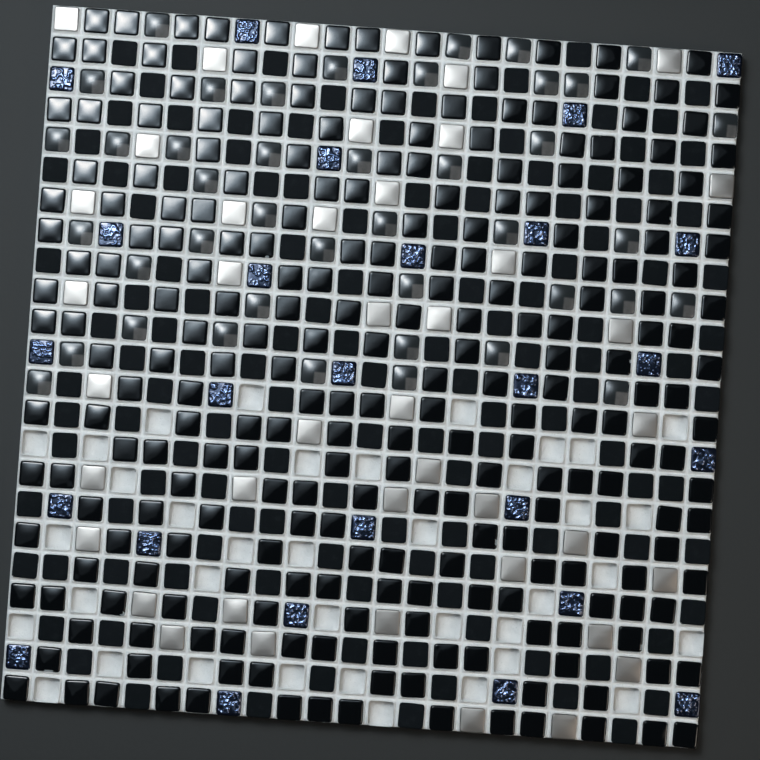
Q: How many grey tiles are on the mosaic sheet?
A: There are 42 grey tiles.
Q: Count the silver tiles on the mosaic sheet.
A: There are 42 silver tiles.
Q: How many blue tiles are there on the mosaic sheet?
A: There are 27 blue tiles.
